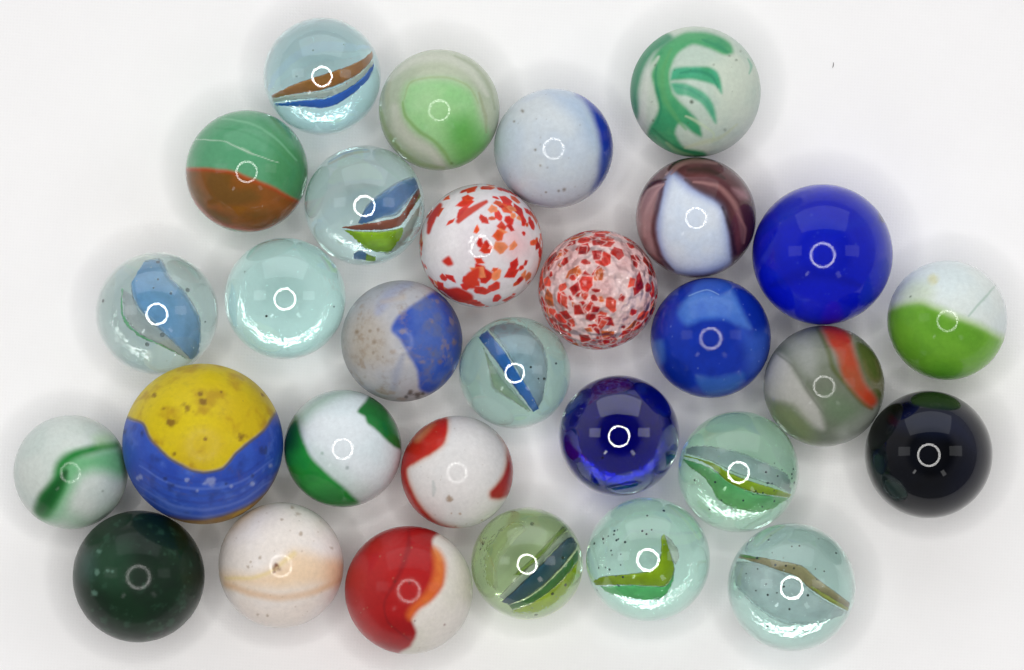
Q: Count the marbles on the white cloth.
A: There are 30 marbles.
